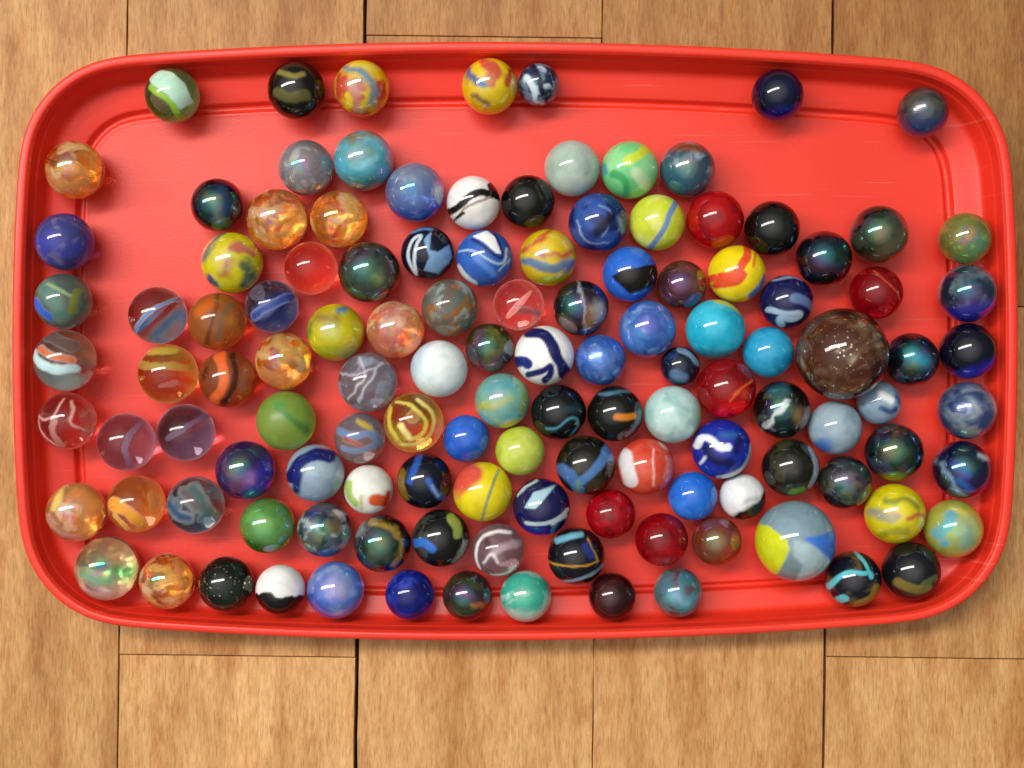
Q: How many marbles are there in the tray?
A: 123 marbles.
